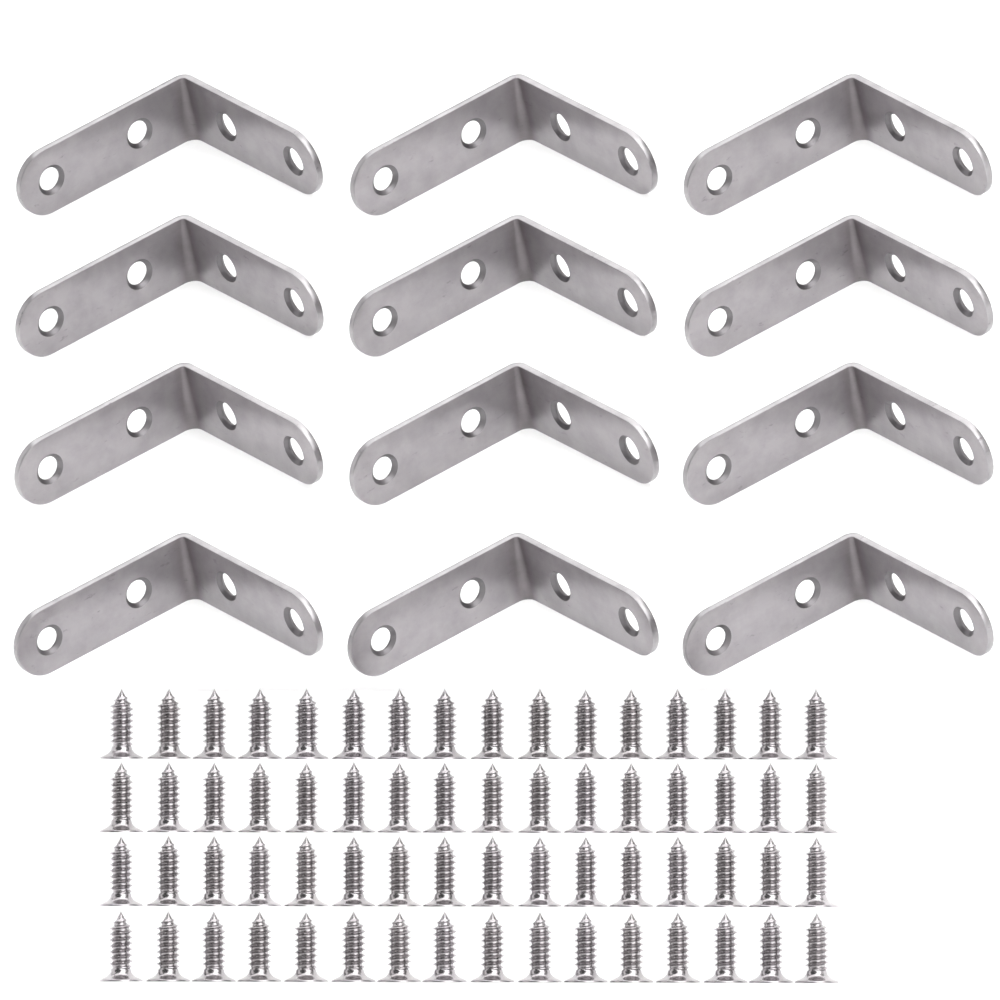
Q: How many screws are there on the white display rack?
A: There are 64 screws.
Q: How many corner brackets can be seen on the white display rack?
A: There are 12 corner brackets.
